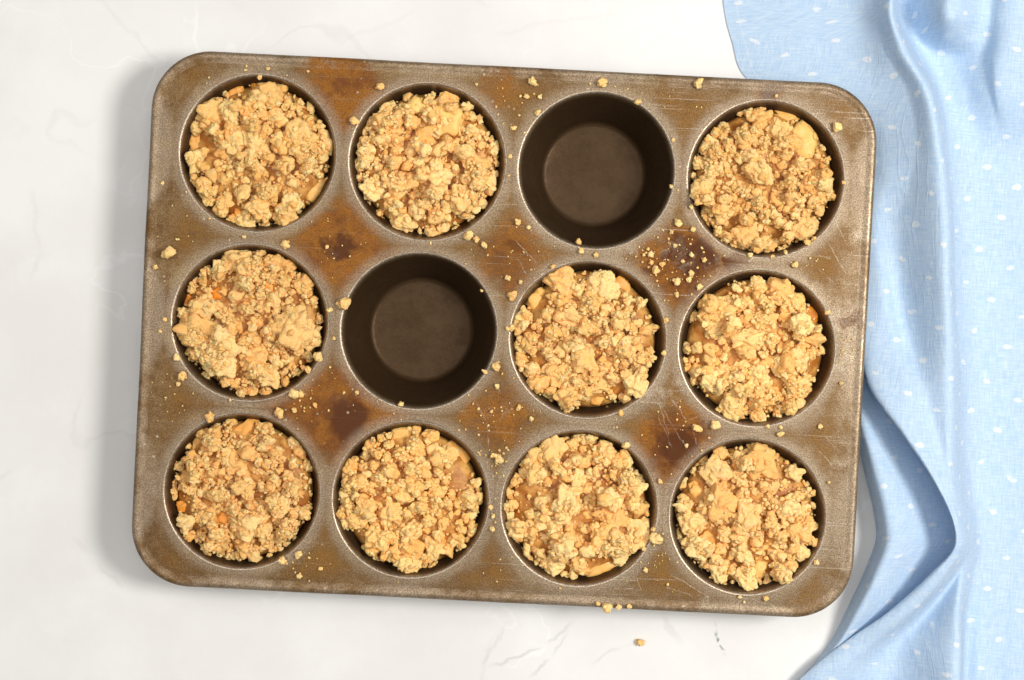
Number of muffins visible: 10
